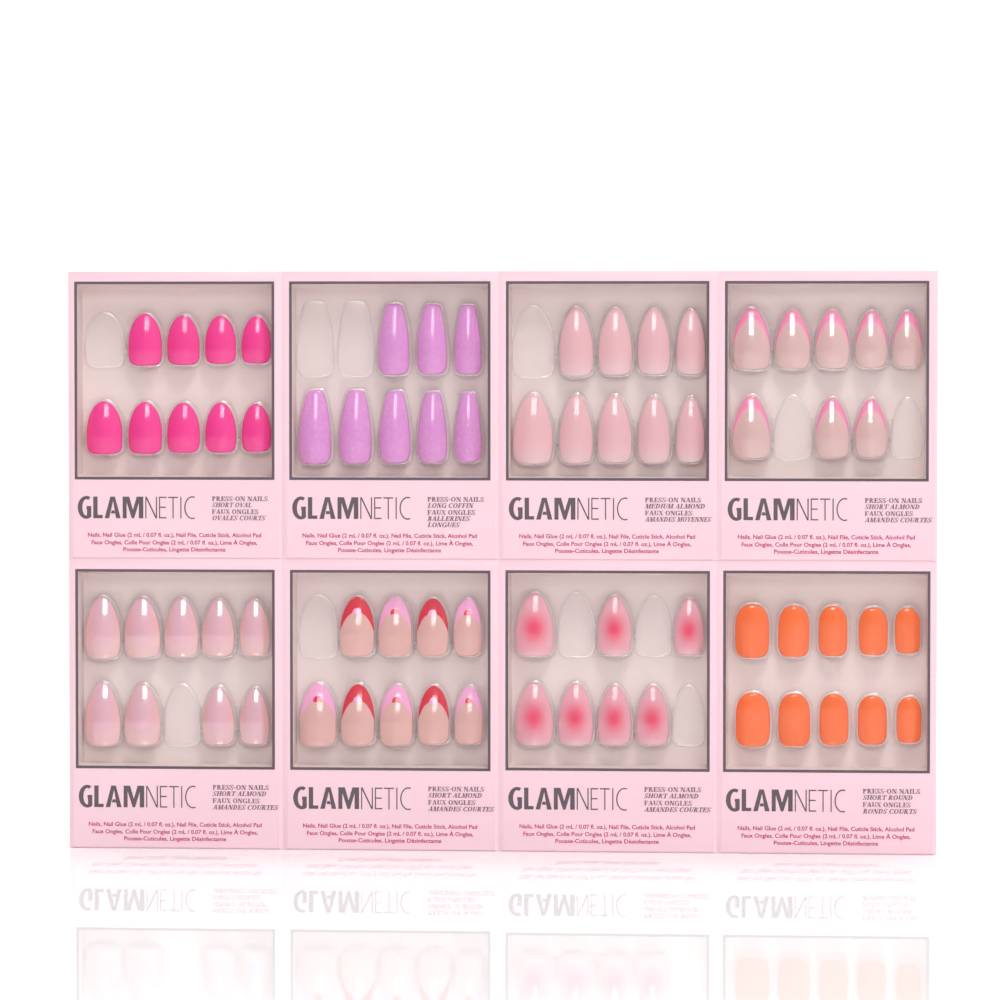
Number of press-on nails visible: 69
